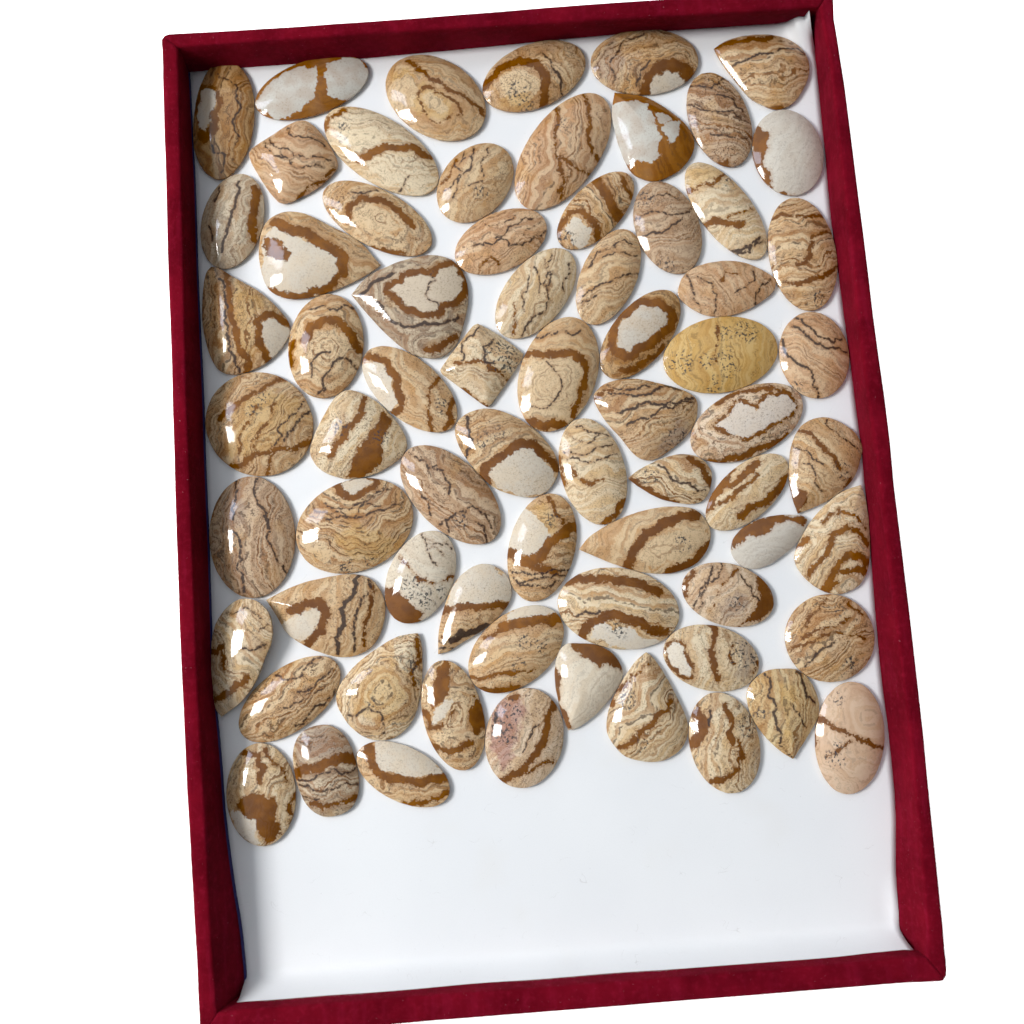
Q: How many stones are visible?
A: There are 70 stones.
